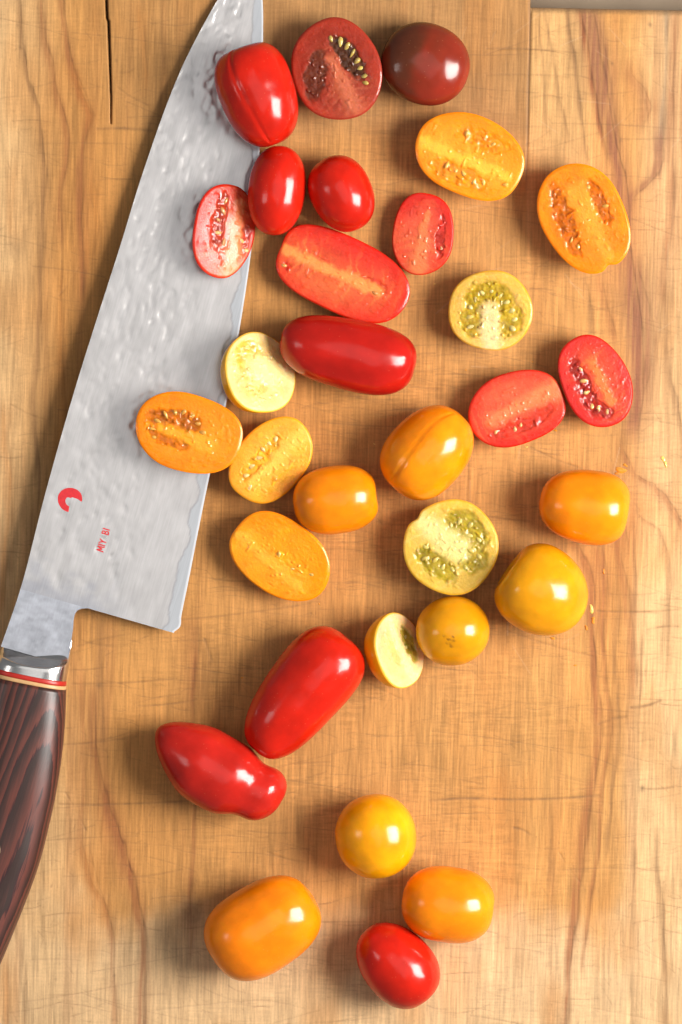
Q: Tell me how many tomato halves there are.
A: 15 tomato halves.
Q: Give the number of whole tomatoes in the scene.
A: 16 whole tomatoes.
